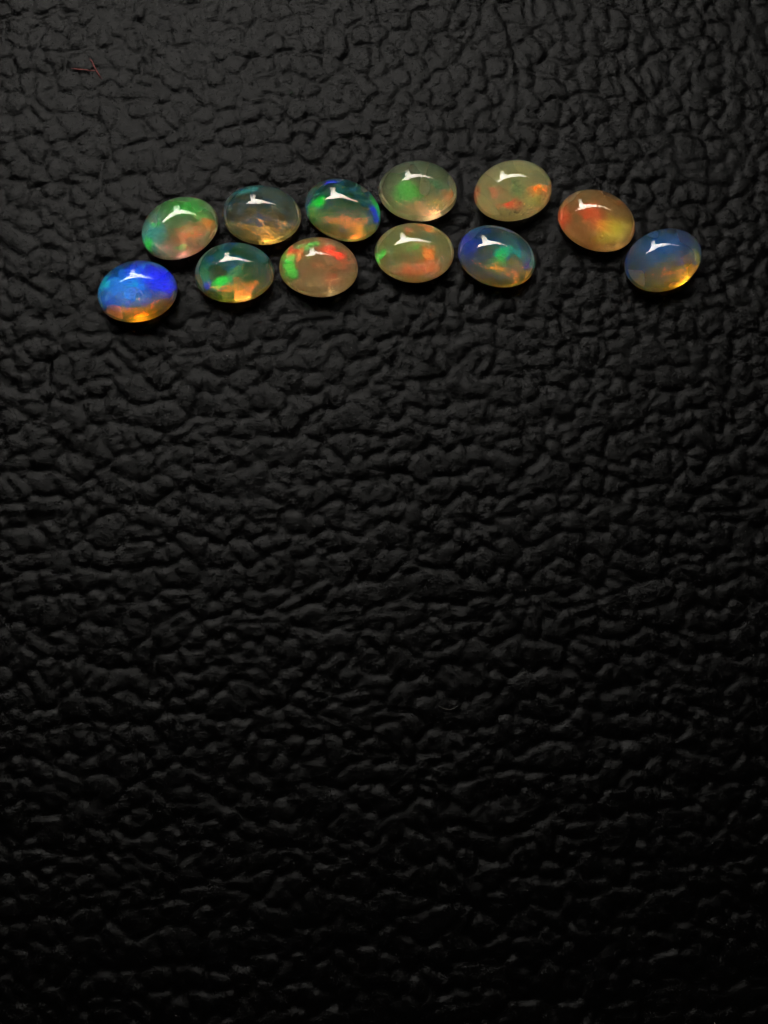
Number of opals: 12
